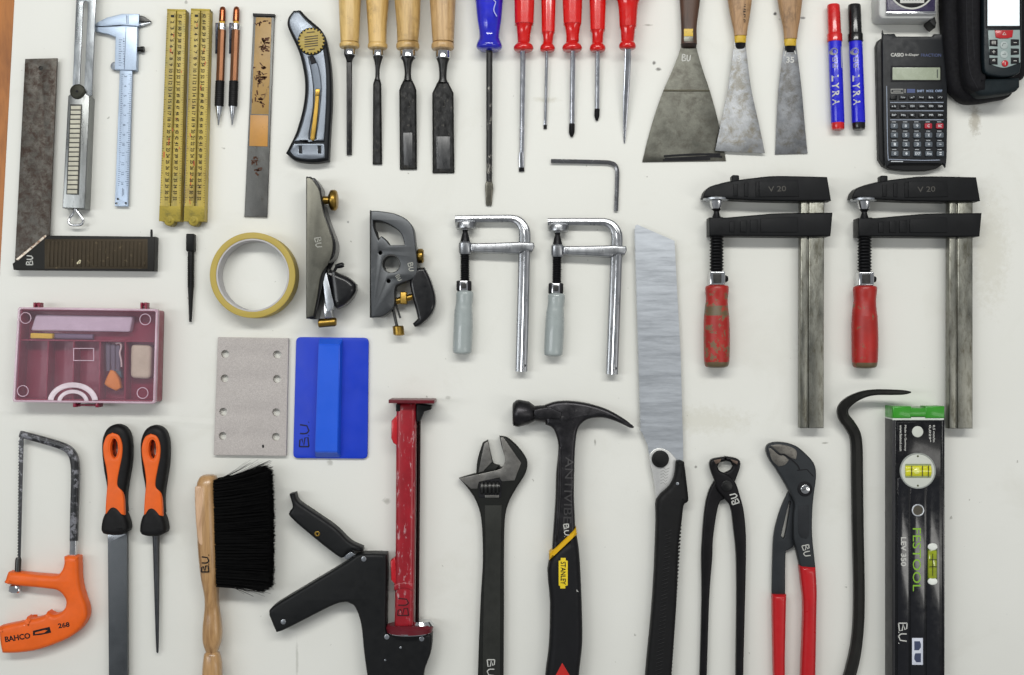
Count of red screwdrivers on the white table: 5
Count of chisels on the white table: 4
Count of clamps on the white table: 4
